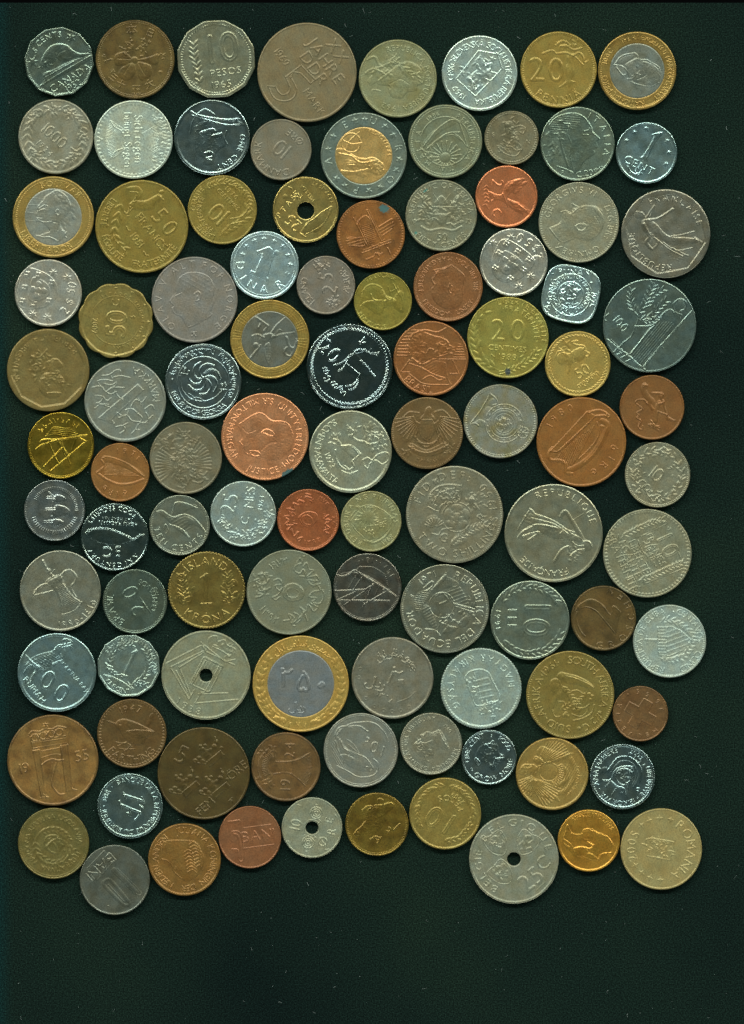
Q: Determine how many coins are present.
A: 100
